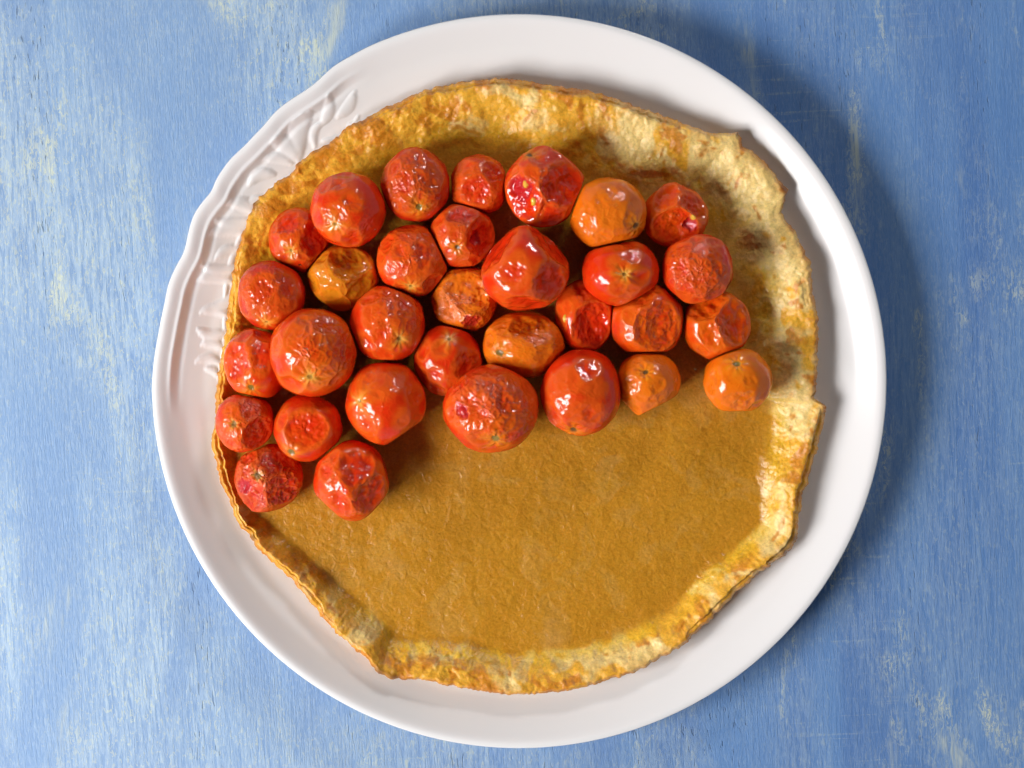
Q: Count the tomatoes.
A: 32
